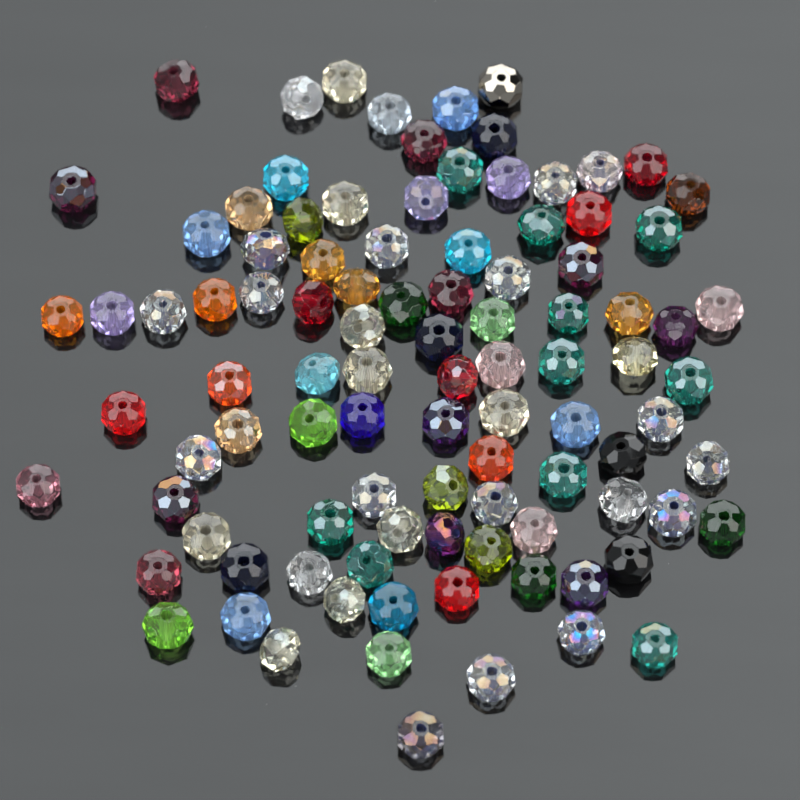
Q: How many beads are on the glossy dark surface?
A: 99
